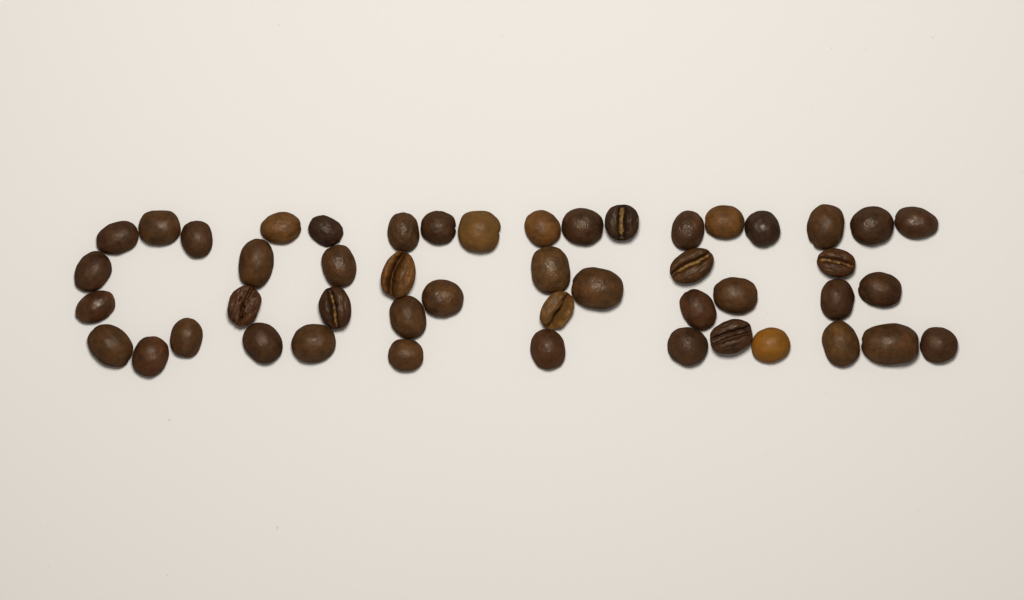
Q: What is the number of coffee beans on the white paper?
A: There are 48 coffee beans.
